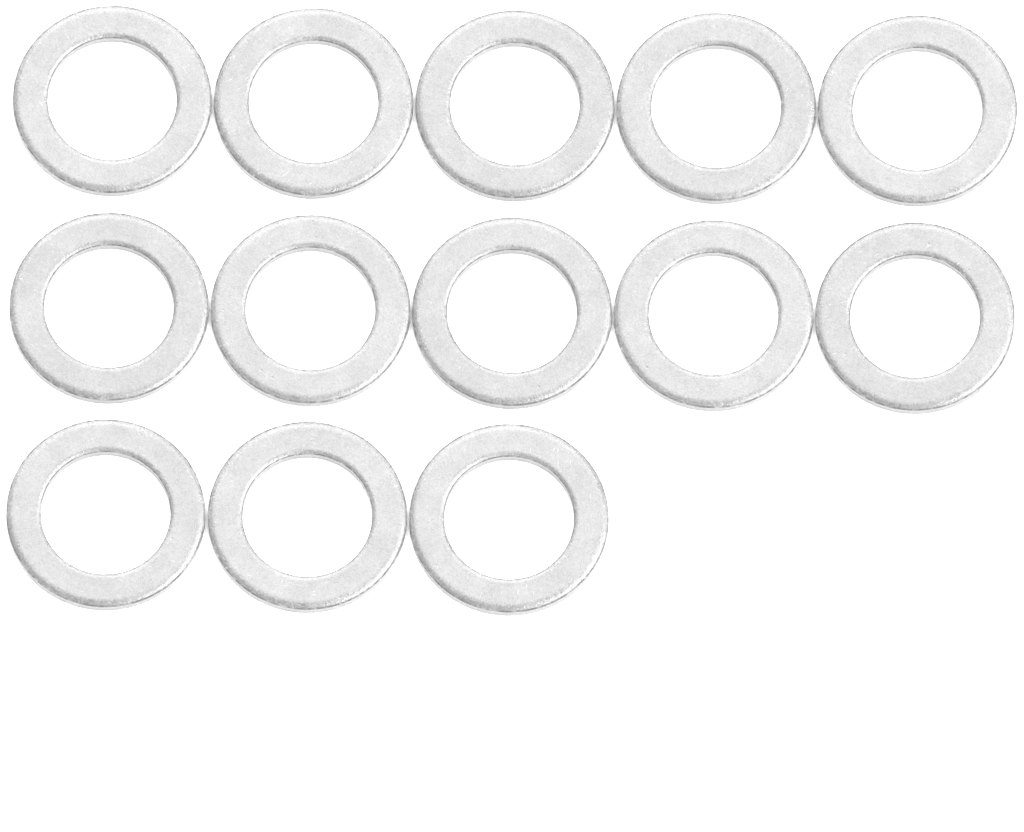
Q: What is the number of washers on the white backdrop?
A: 13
